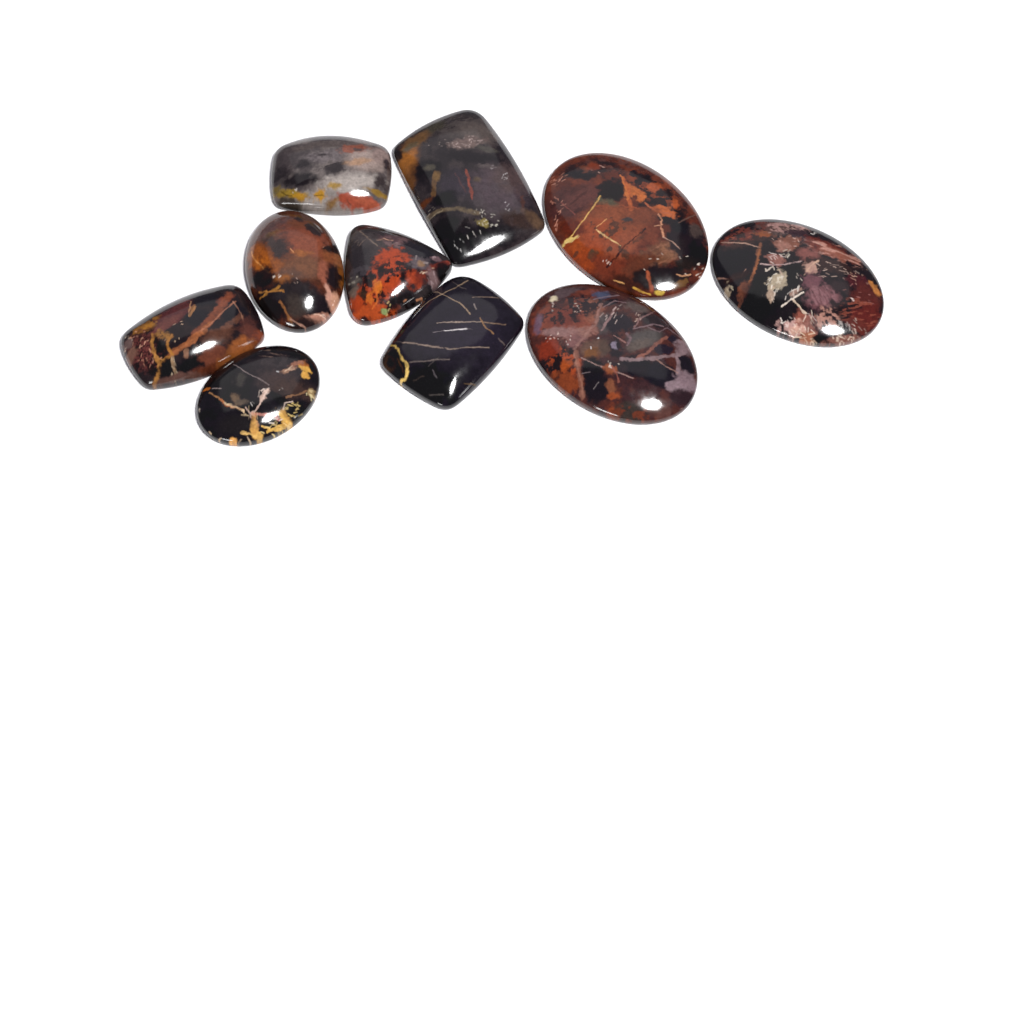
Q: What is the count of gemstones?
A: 10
